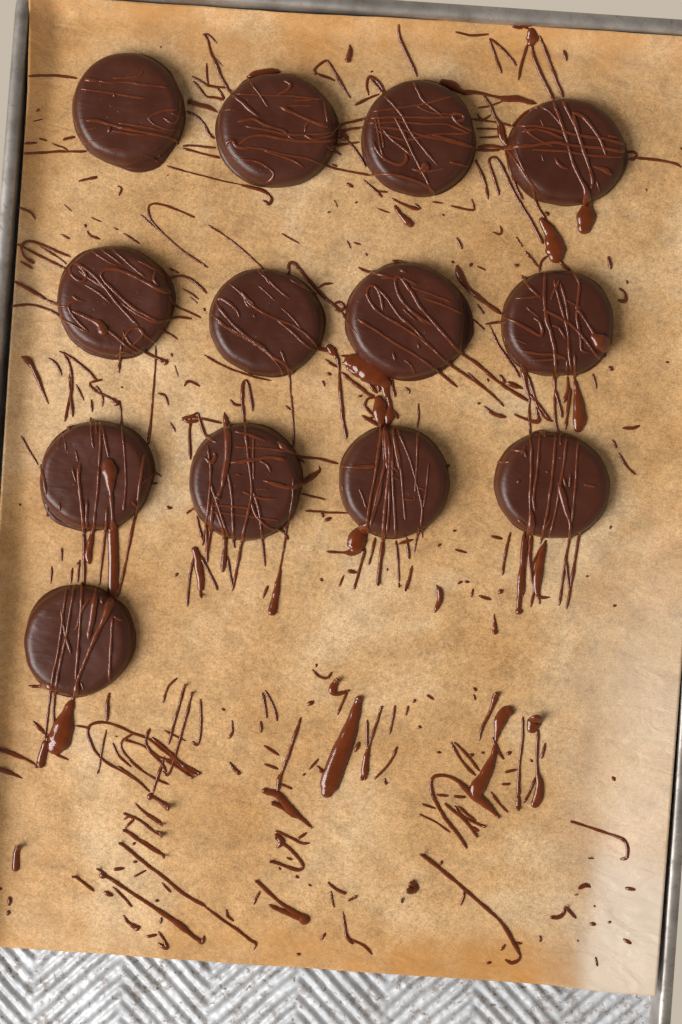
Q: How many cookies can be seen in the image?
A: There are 13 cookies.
